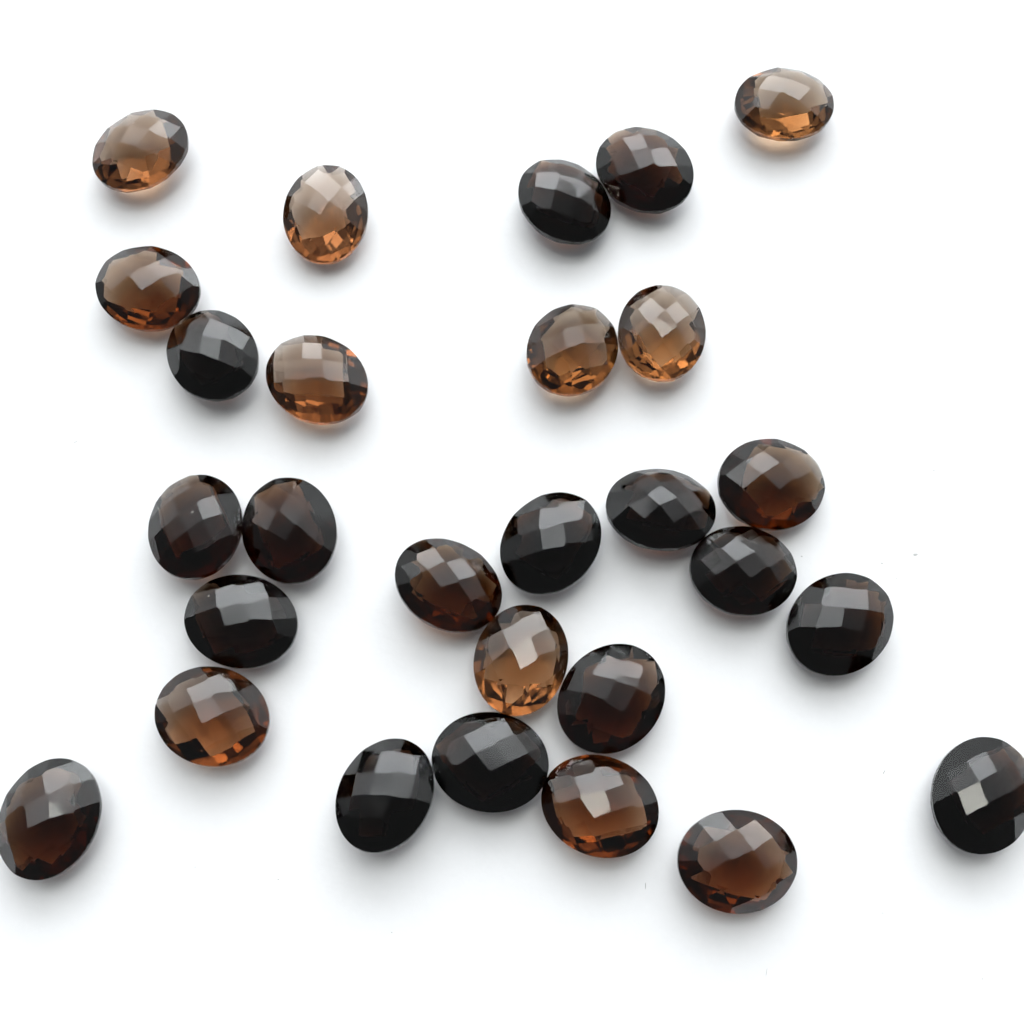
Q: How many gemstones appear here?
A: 28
